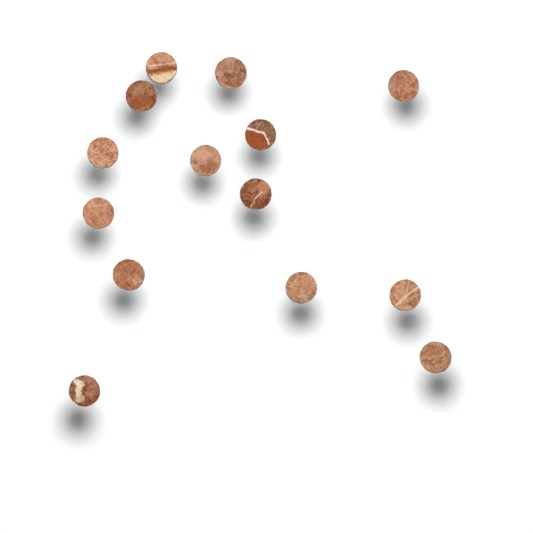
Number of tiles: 14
